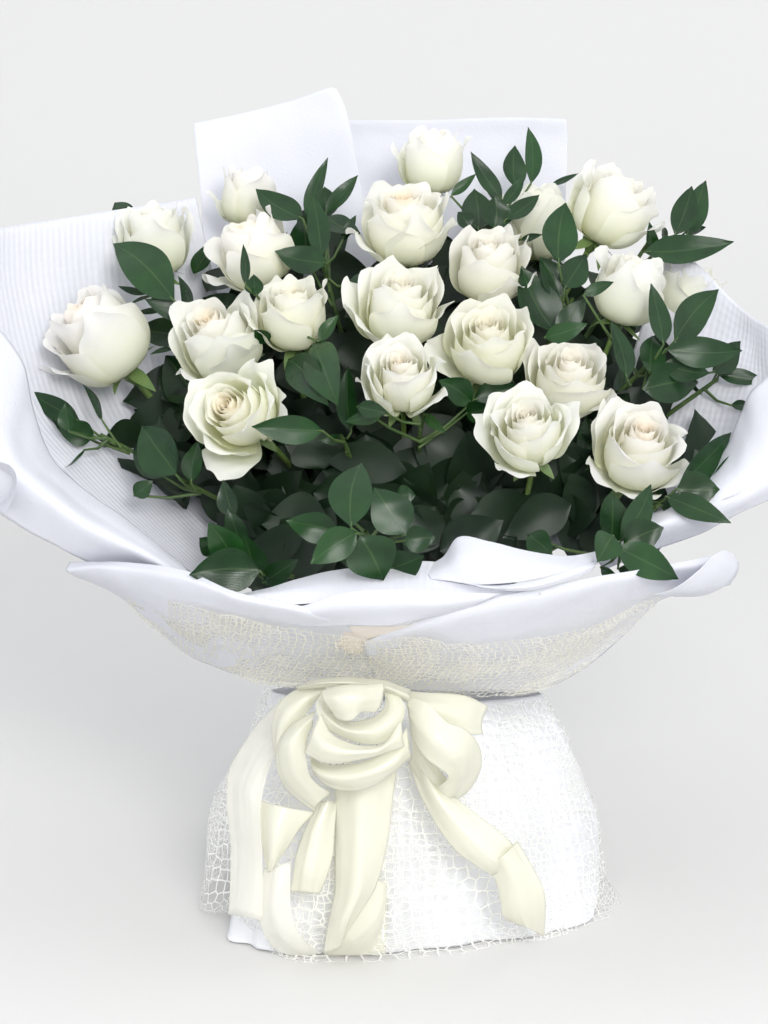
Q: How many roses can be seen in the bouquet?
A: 20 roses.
